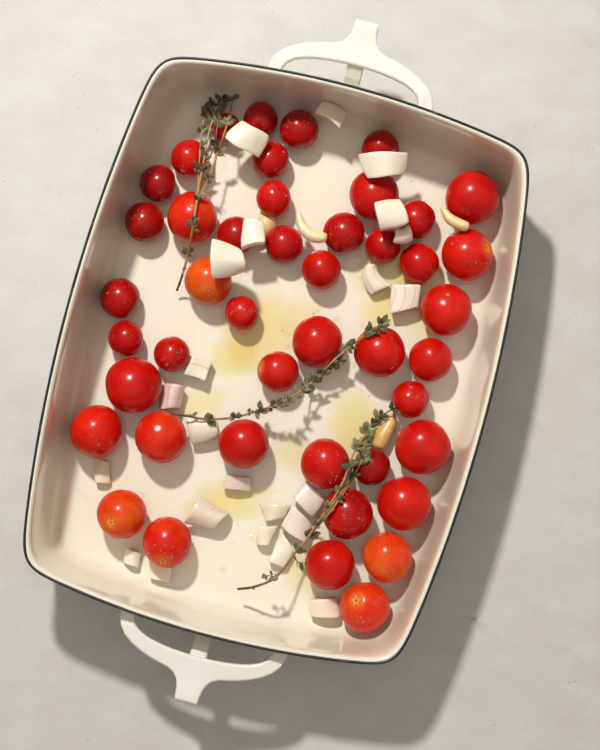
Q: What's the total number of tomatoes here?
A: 45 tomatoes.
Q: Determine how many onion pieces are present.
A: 23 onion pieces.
